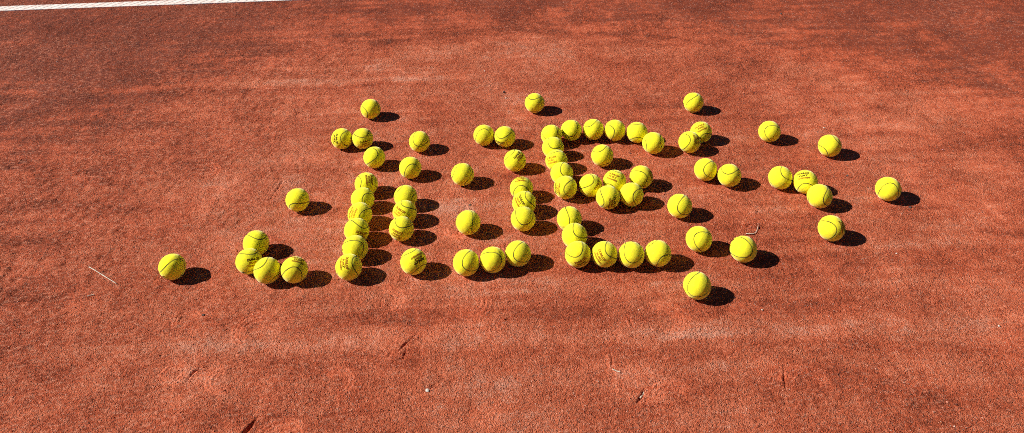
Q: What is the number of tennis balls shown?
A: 72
